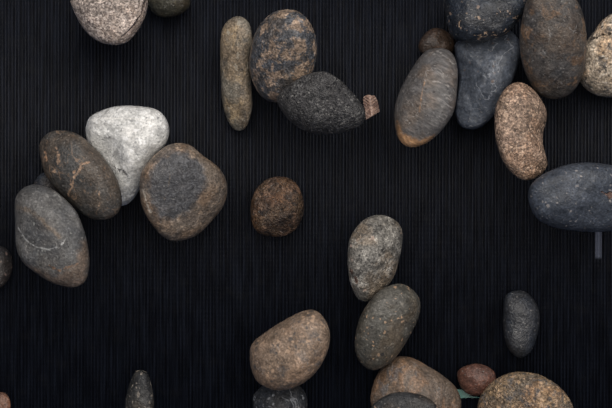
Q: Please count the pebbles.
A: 31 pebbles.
